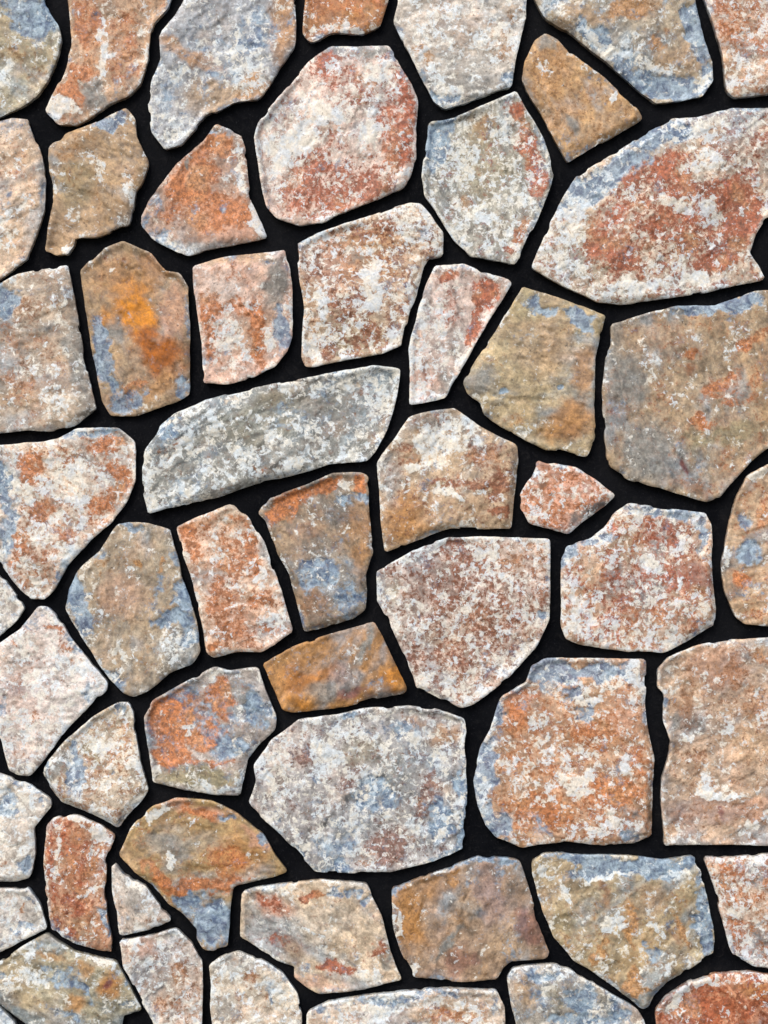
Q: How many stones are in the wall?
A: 55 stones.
